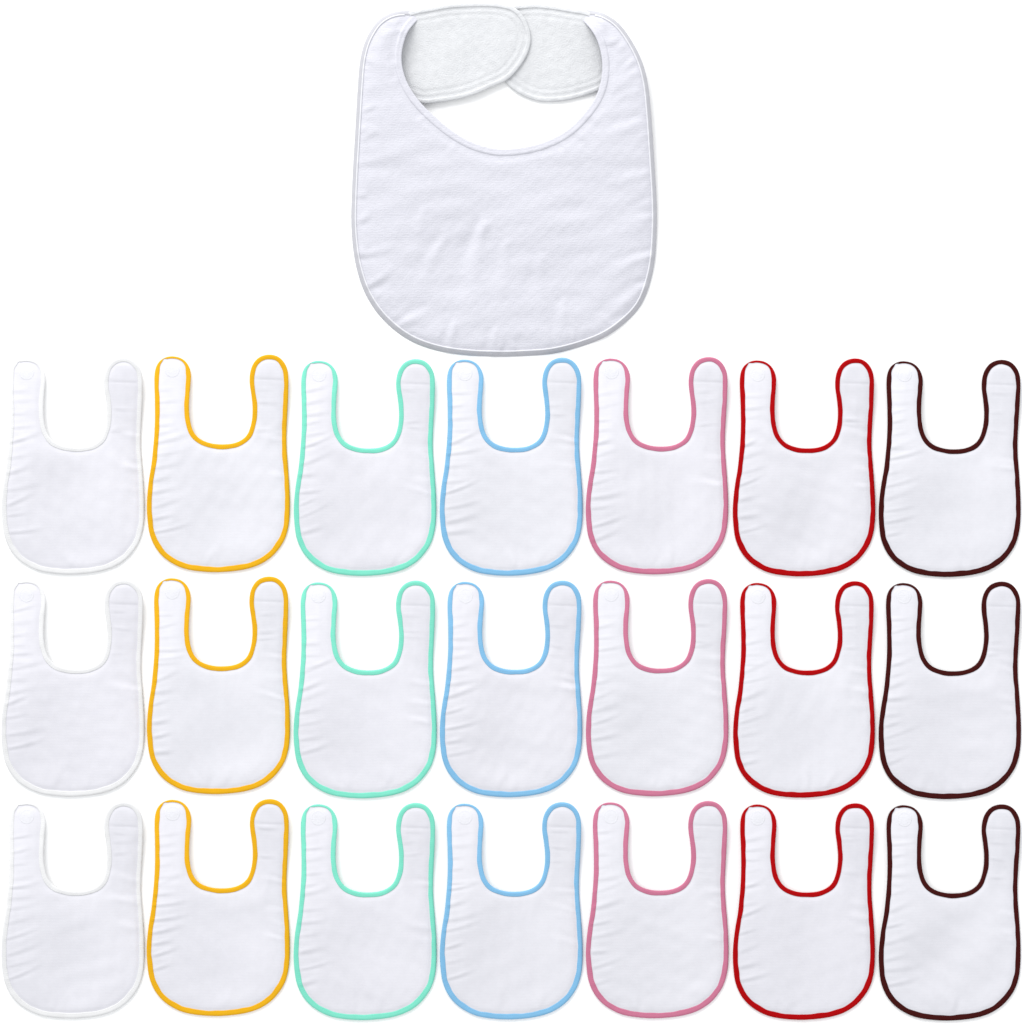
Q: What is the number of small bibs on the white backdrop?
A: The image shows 21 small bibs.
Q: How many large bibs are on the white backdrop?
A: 1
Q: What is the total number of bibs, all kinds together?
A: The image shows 22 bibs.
